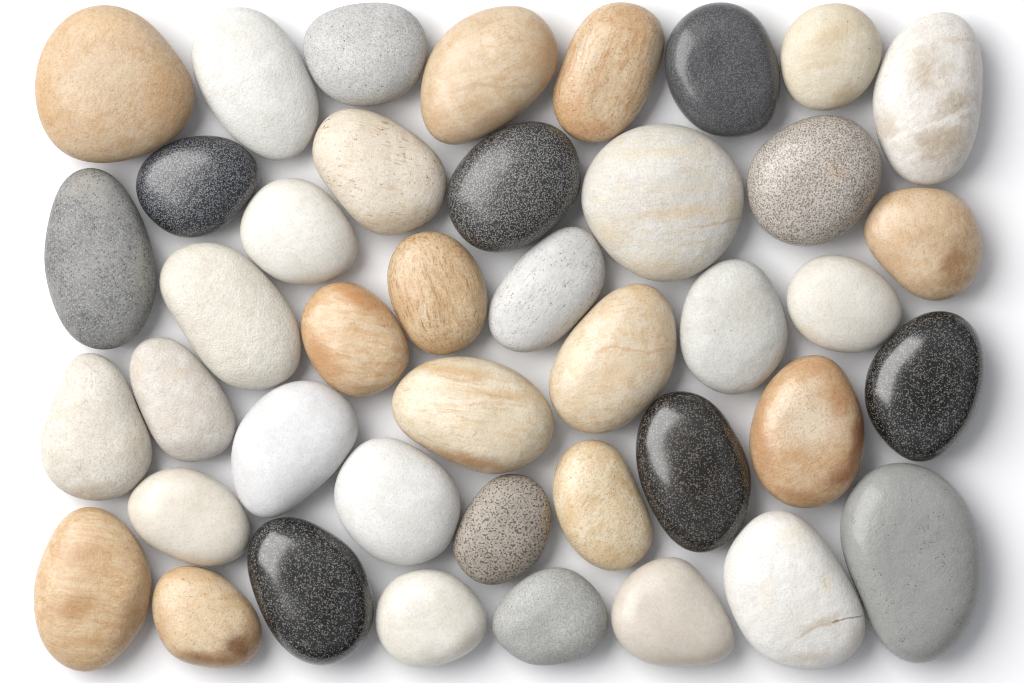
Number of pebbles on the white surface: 42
